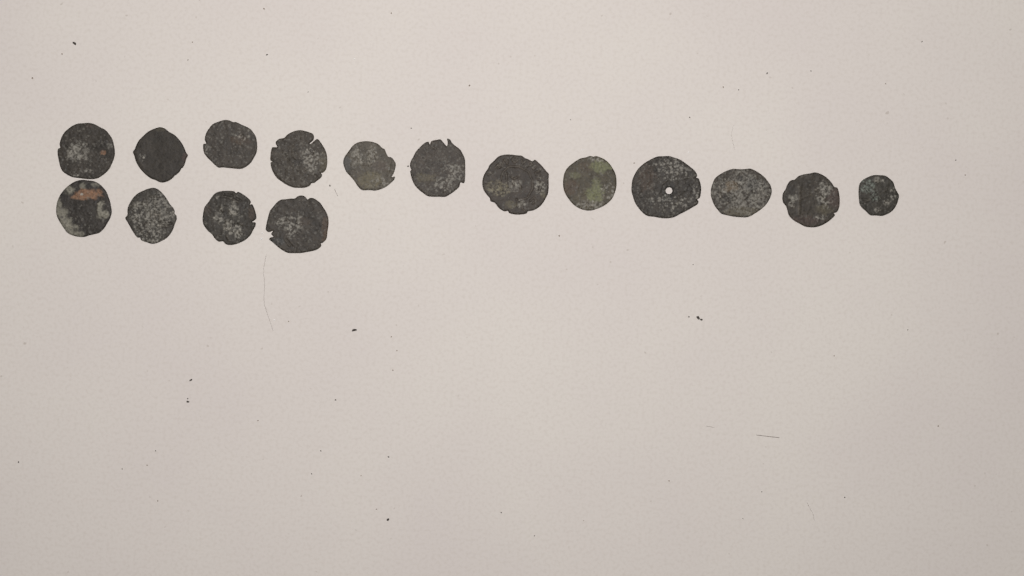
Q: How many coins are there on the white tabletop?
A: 16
